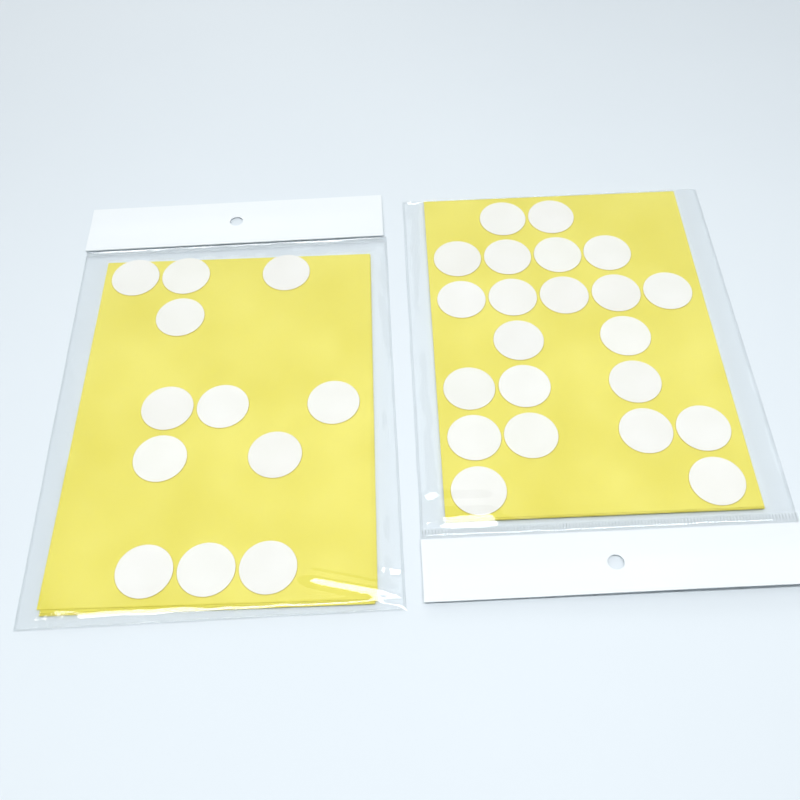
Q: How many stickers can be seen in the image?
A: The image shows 34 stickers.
